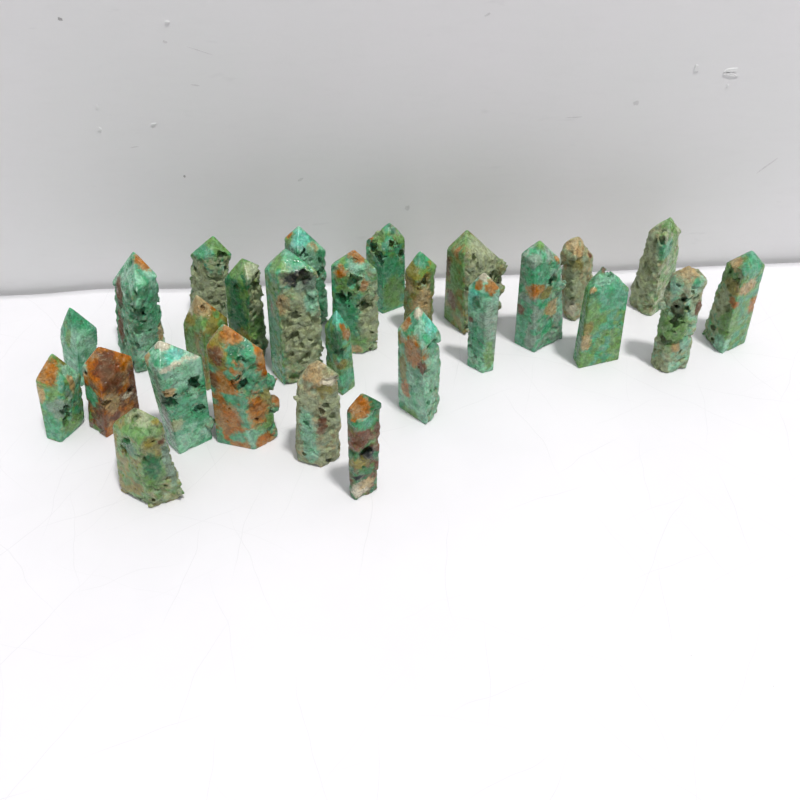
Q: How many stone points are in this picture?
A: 27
